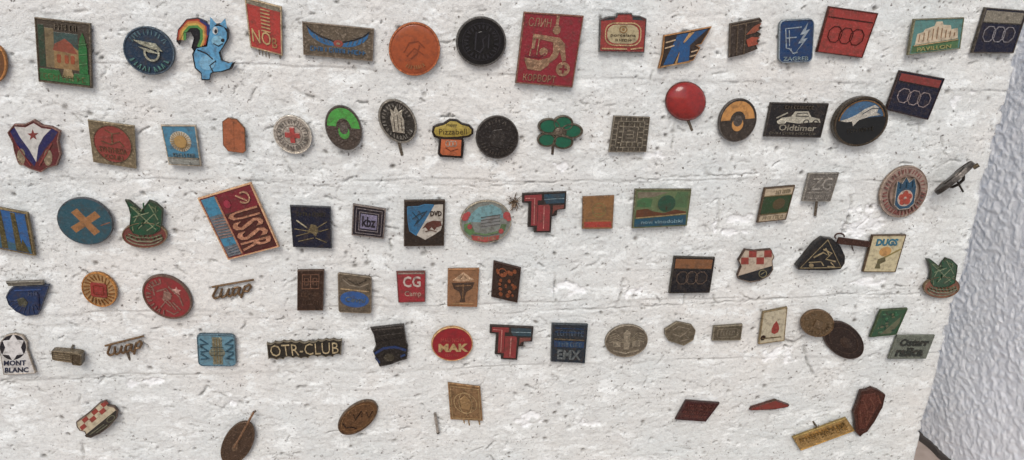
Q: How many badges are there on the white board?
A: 86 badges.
